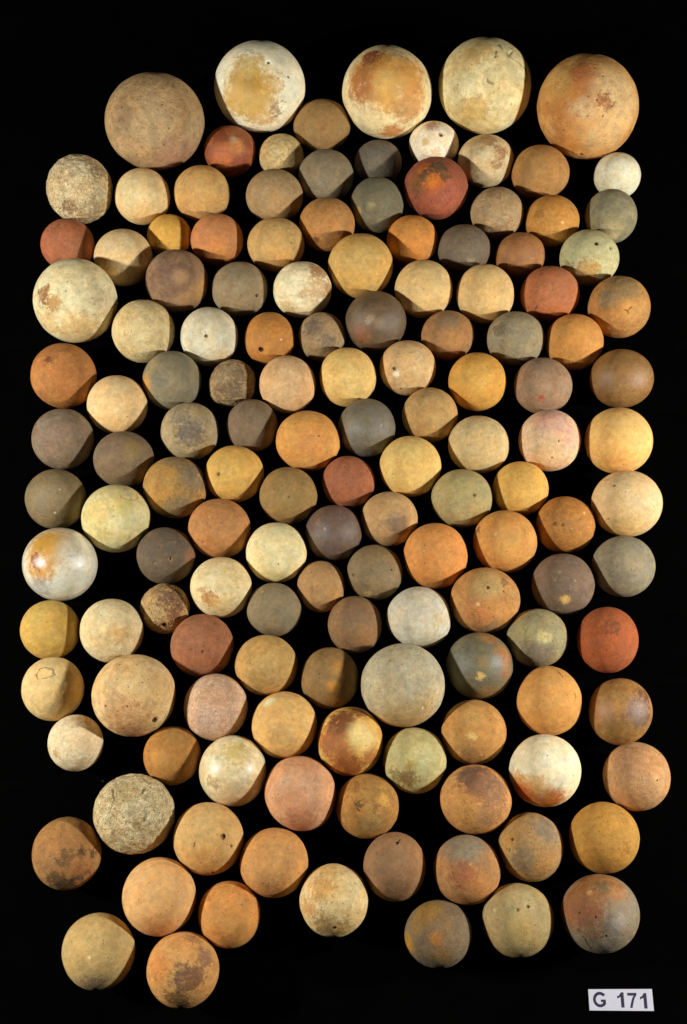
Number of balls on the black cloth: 141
